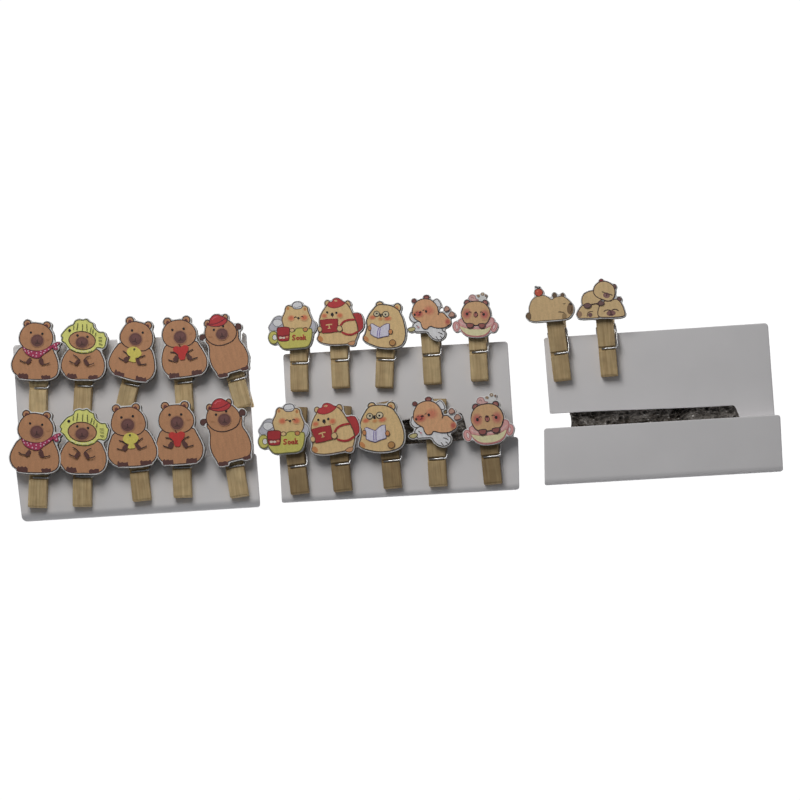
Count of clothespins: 22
